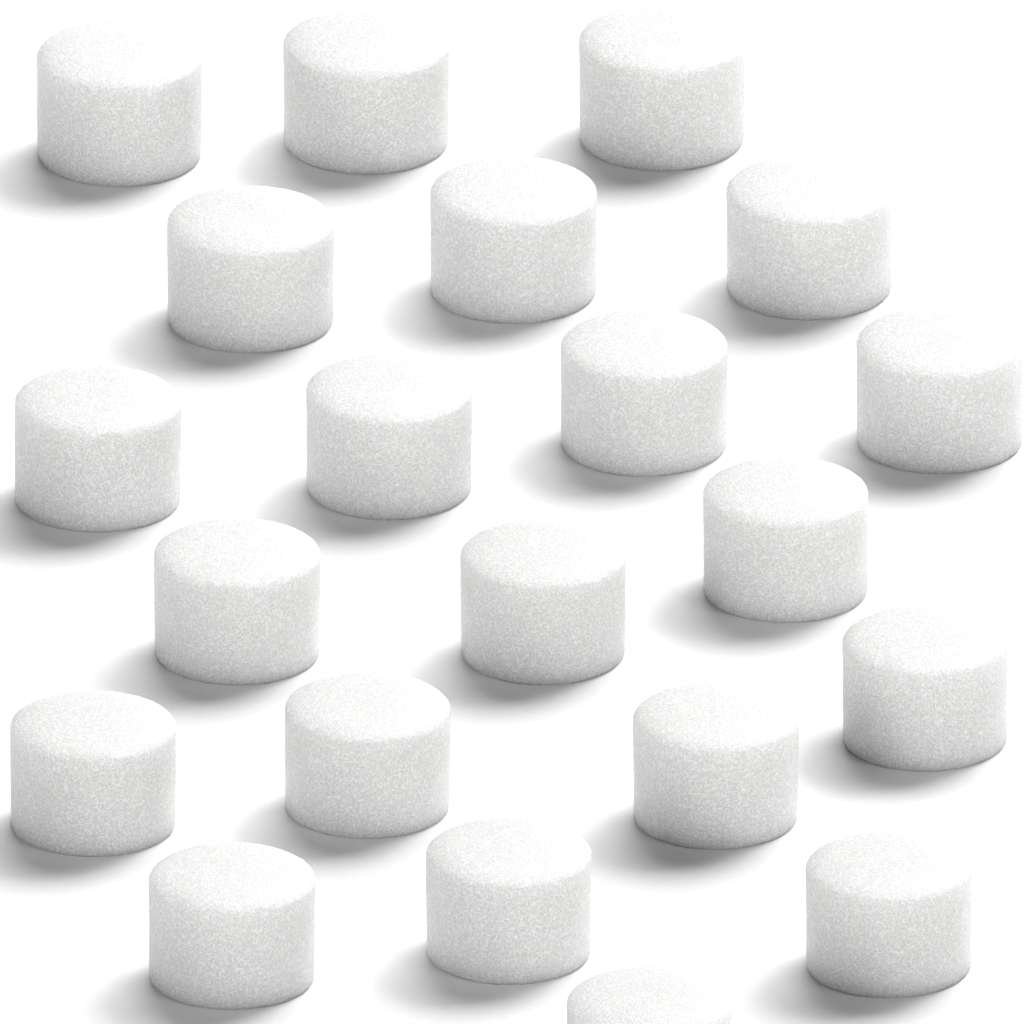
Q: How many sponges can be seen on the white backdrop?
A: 21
